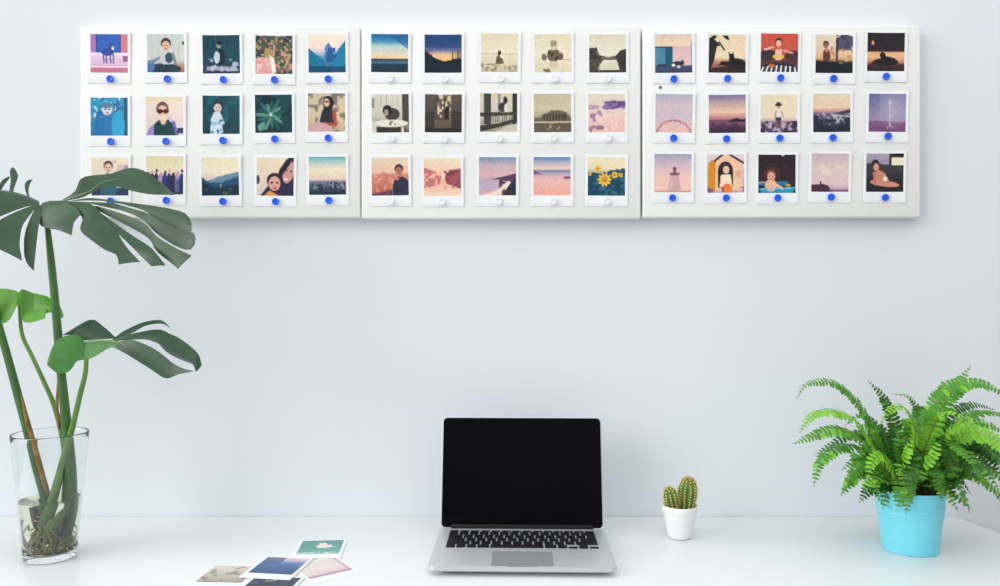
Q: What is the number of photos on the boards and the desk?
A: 50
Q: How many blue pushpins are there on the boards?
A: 30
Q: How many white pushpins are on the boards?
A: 15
